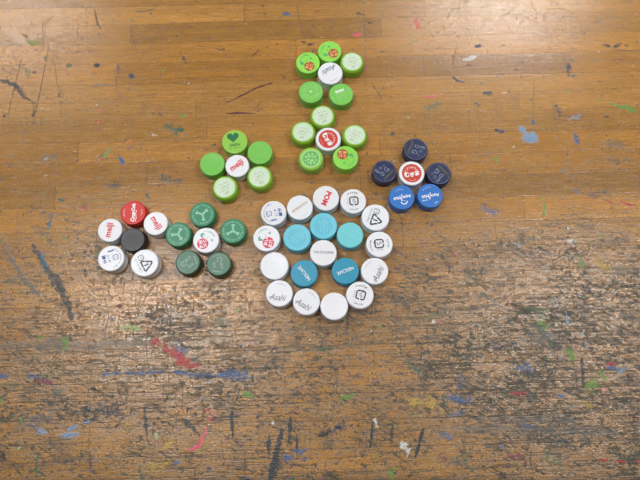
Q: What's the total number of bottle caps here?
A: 55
